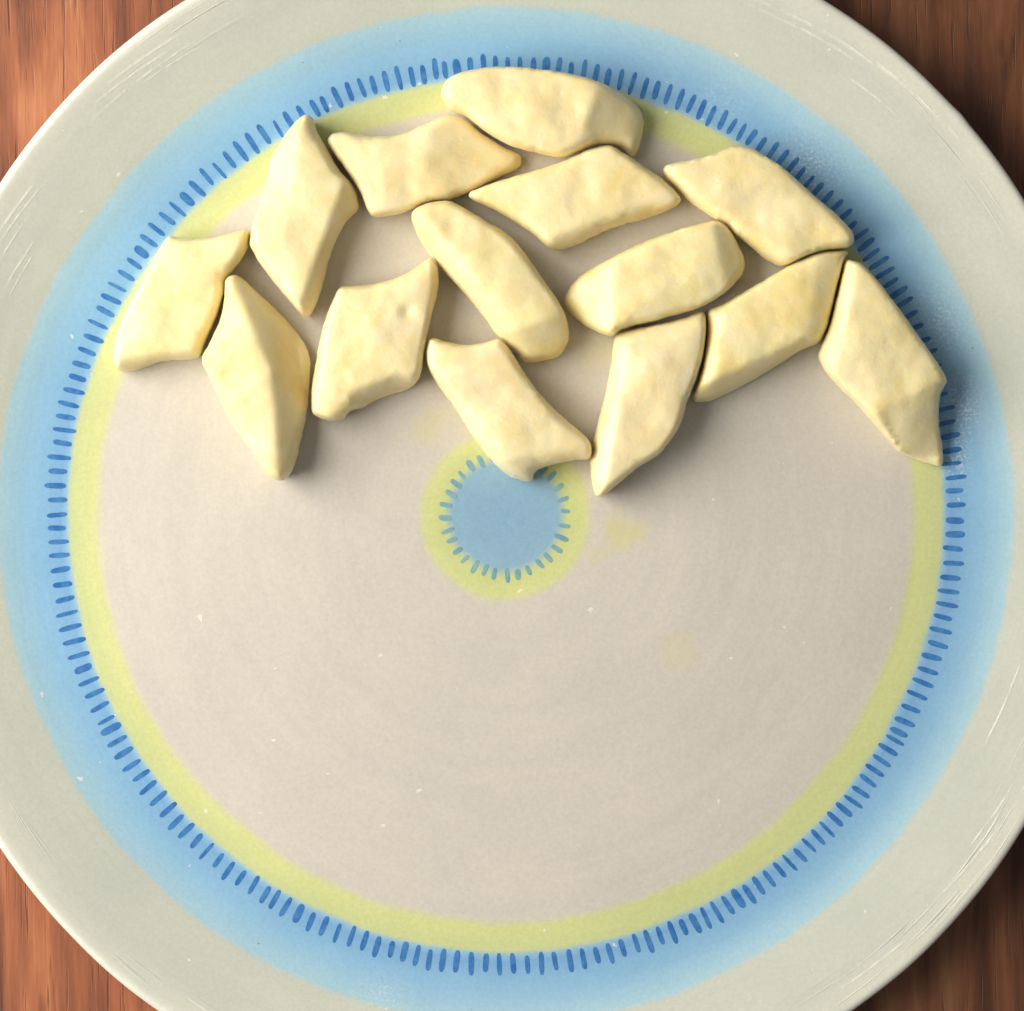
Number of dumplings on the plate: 14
